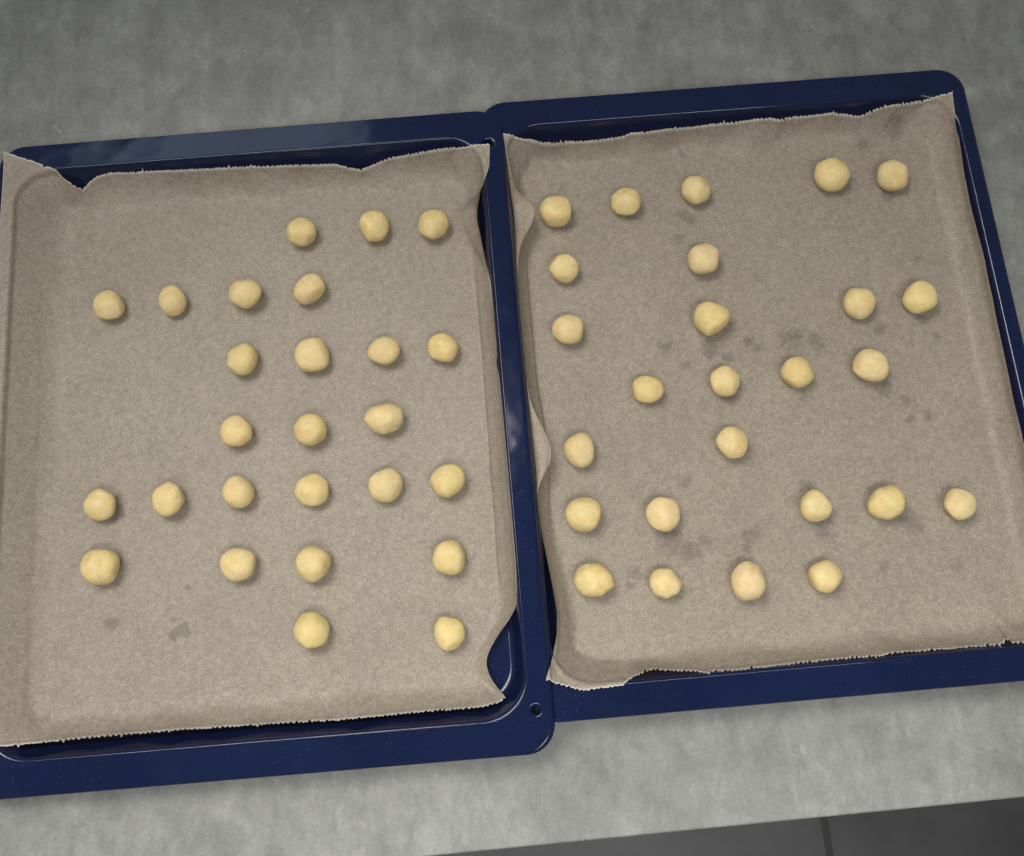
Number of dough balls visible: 52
